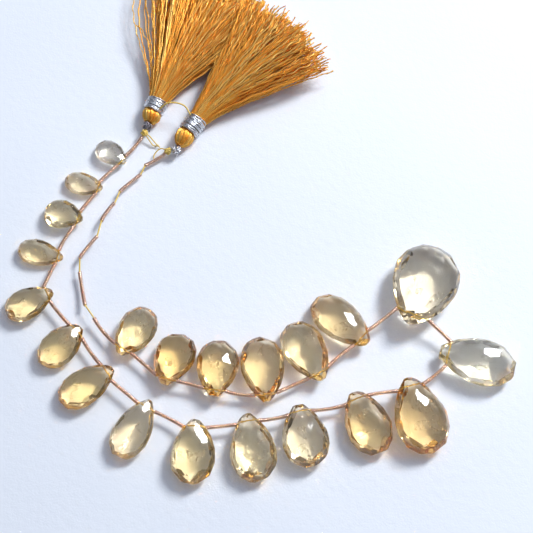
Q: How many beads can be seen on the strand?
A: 21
